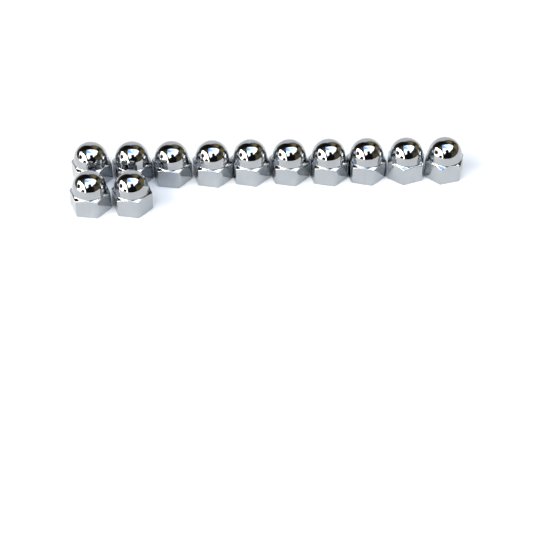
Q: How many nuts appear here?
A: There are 12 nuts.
